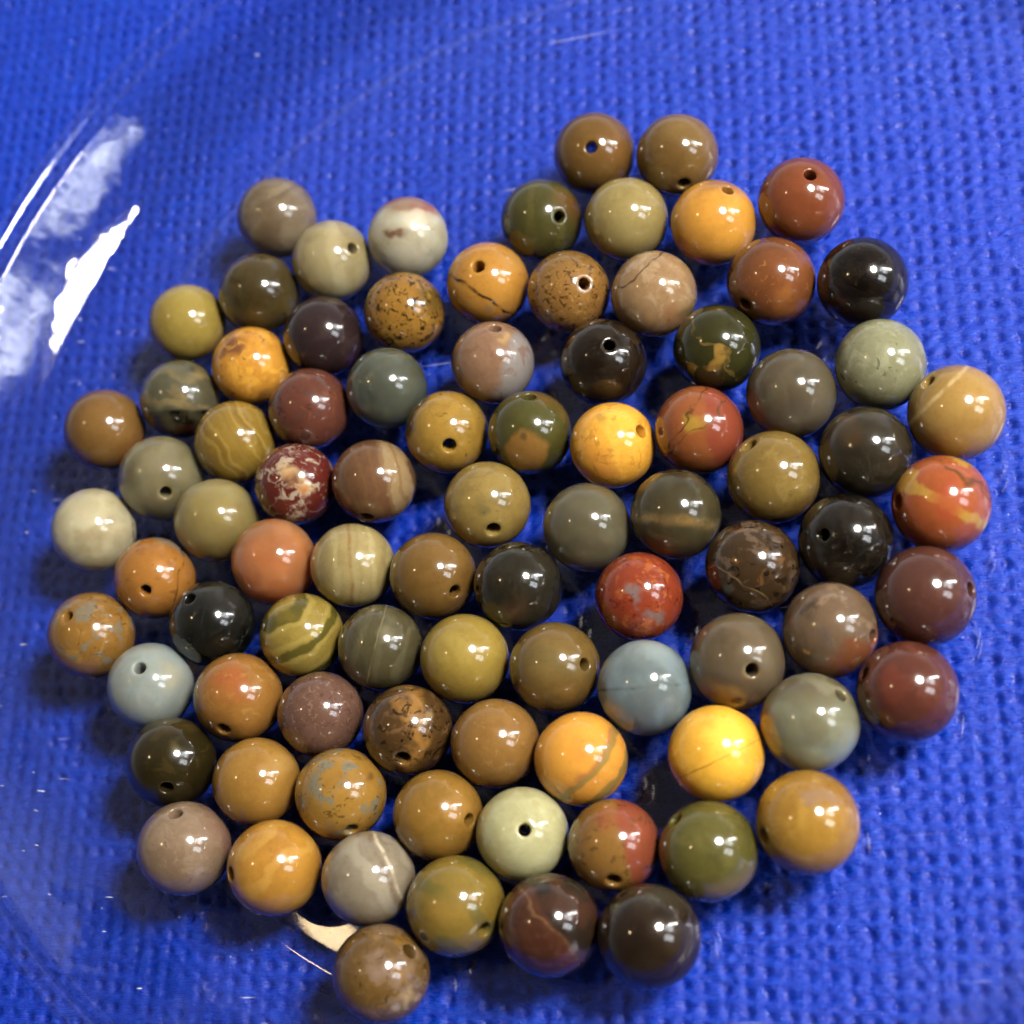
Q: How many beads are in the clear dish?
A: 87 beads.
